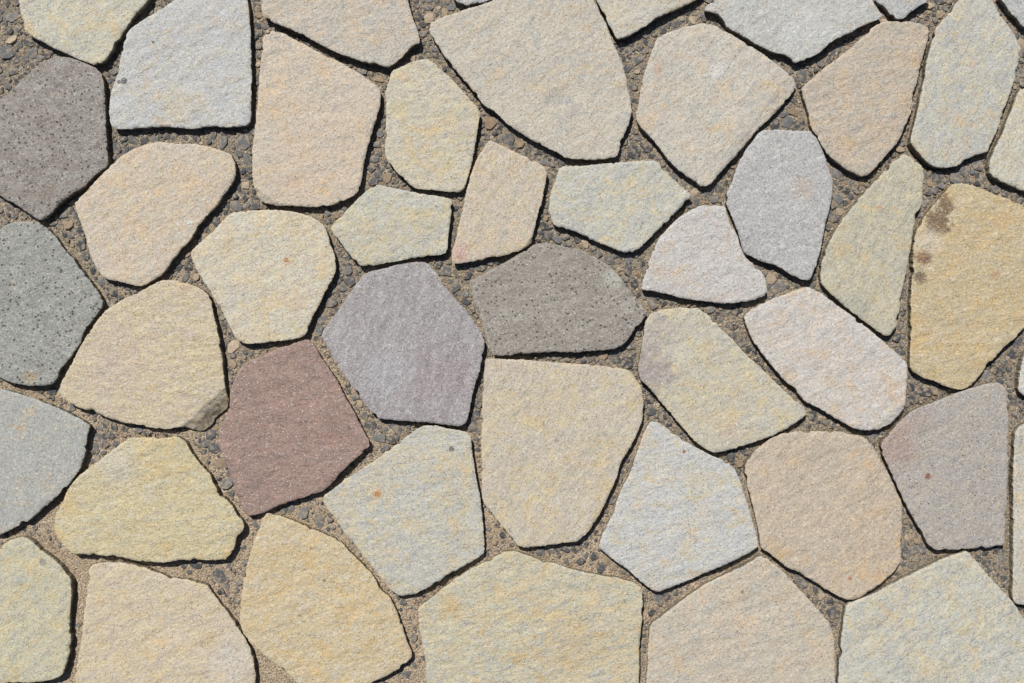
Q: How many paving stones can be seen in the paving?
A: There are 47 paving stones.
